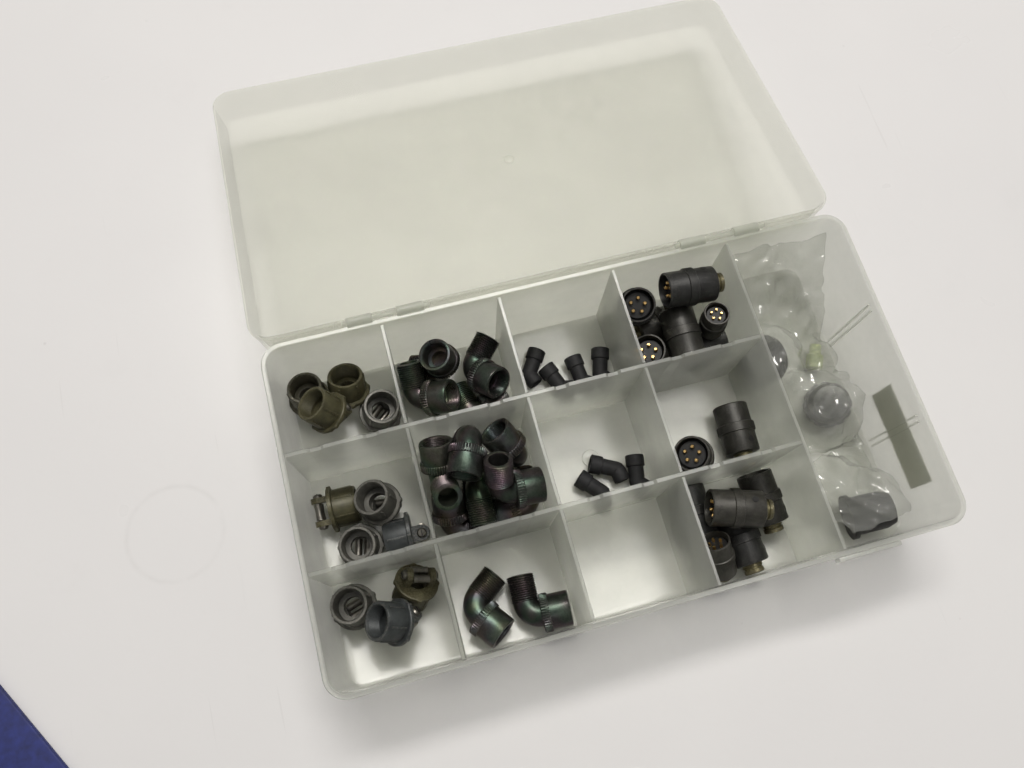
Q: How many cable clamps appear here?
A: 11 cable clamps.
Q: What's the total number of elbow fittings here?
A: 13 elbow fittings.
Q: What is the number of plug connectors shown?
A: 14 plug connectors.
